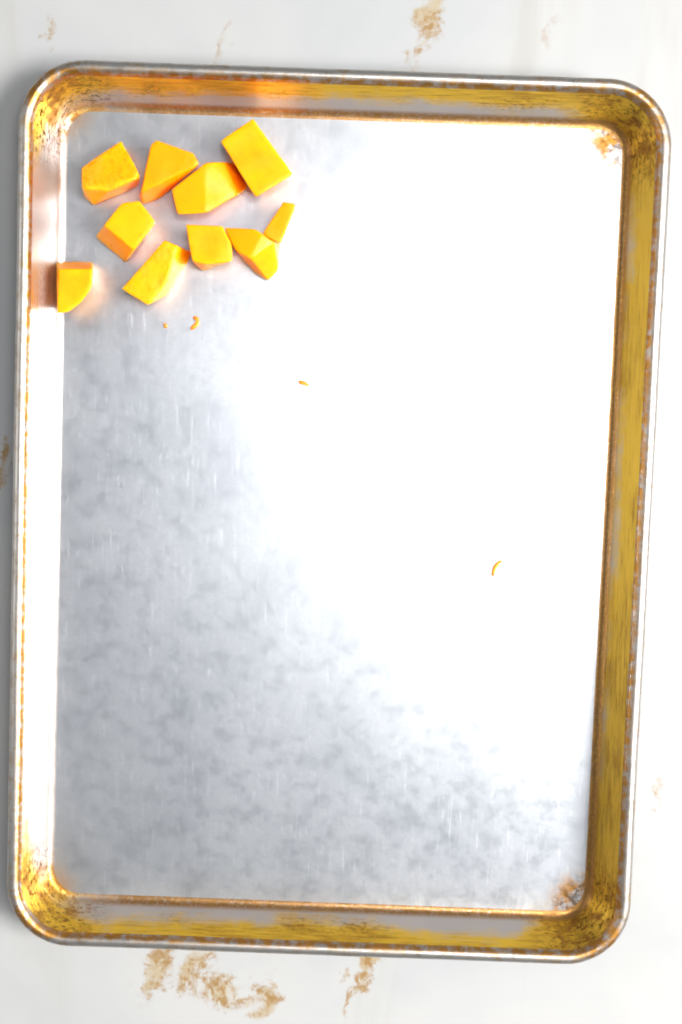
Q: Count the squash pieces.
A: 10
